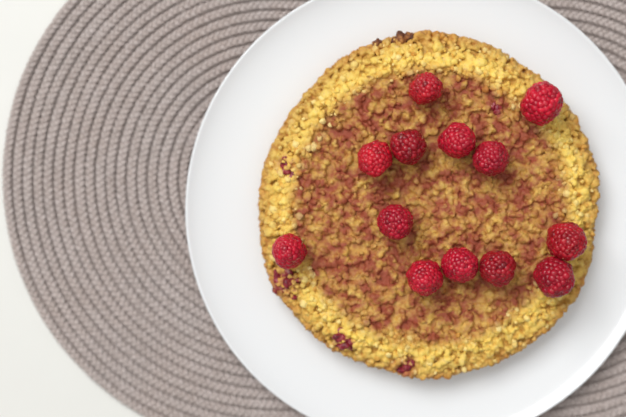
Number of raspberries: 13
